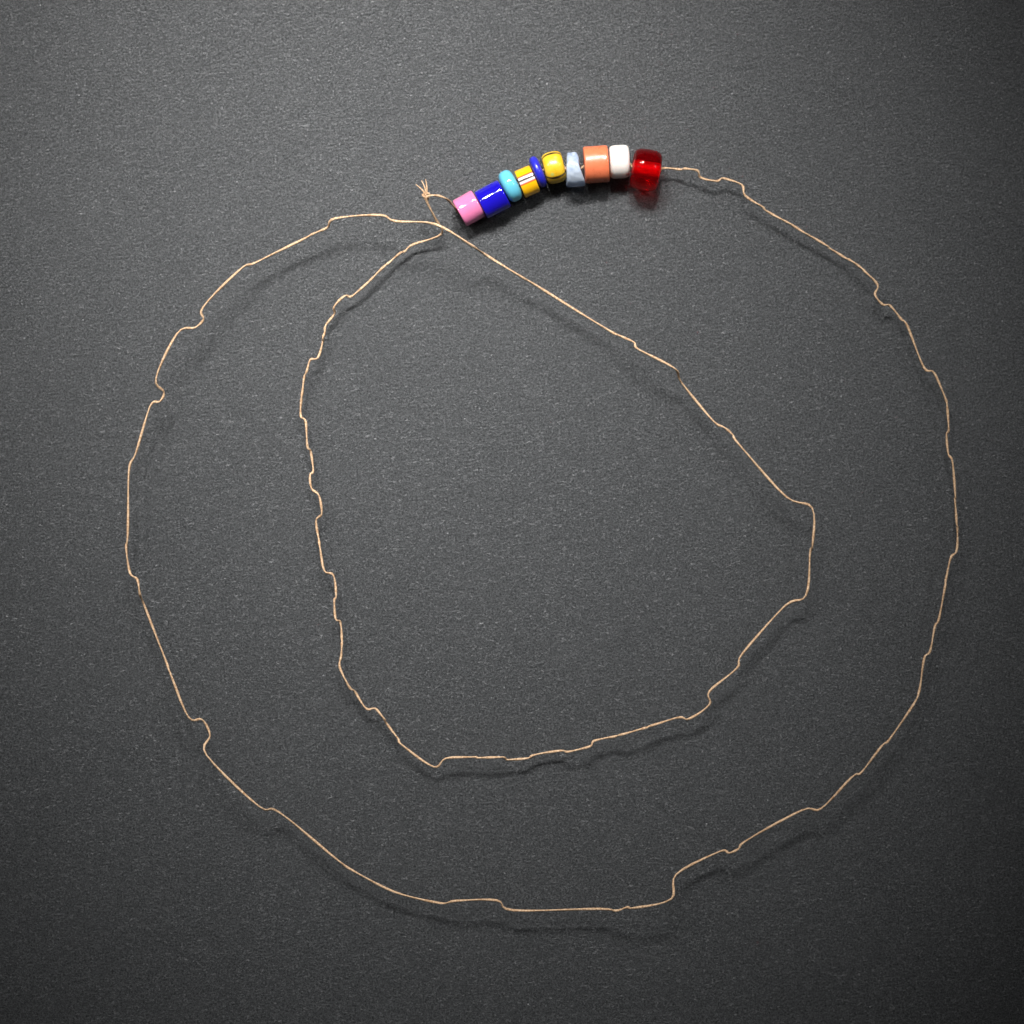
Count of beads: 10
